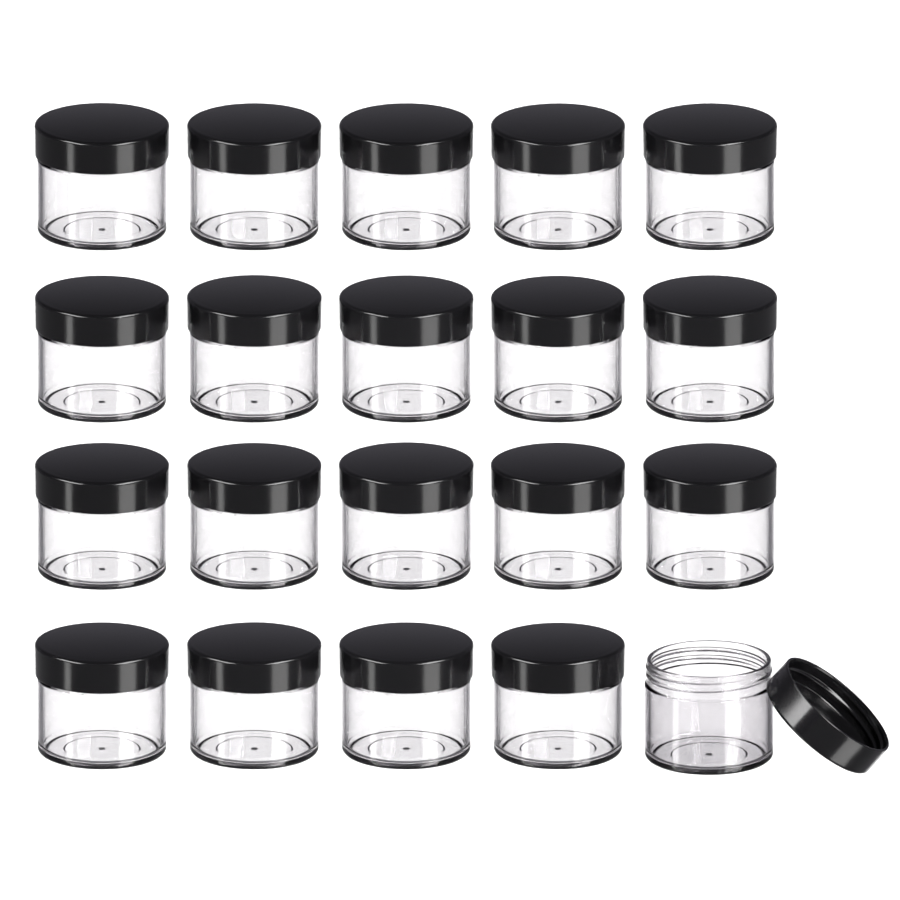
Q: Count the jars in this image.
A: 20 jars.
